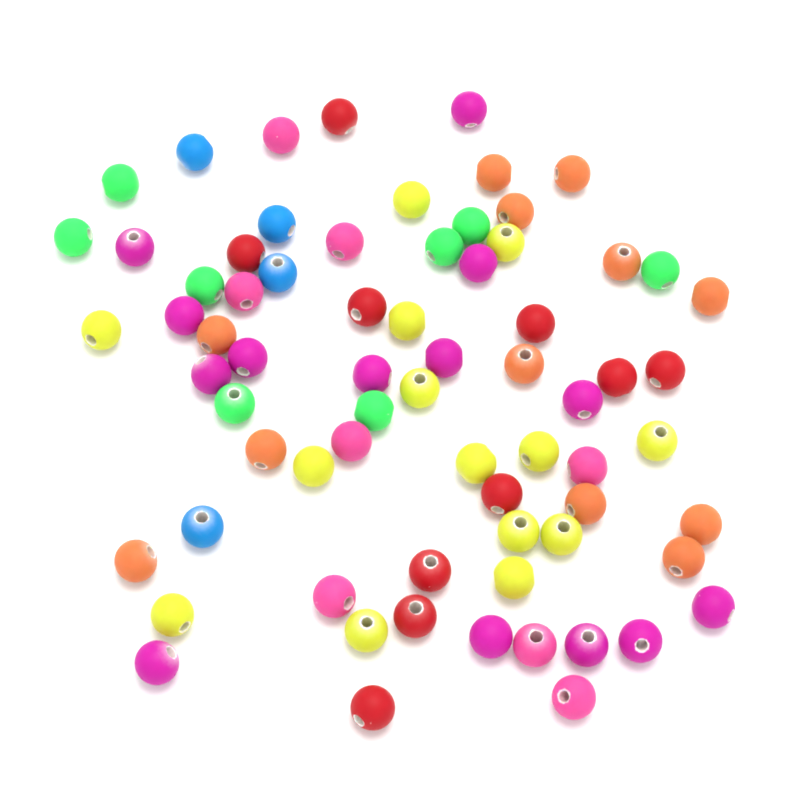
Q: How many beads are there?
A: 70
